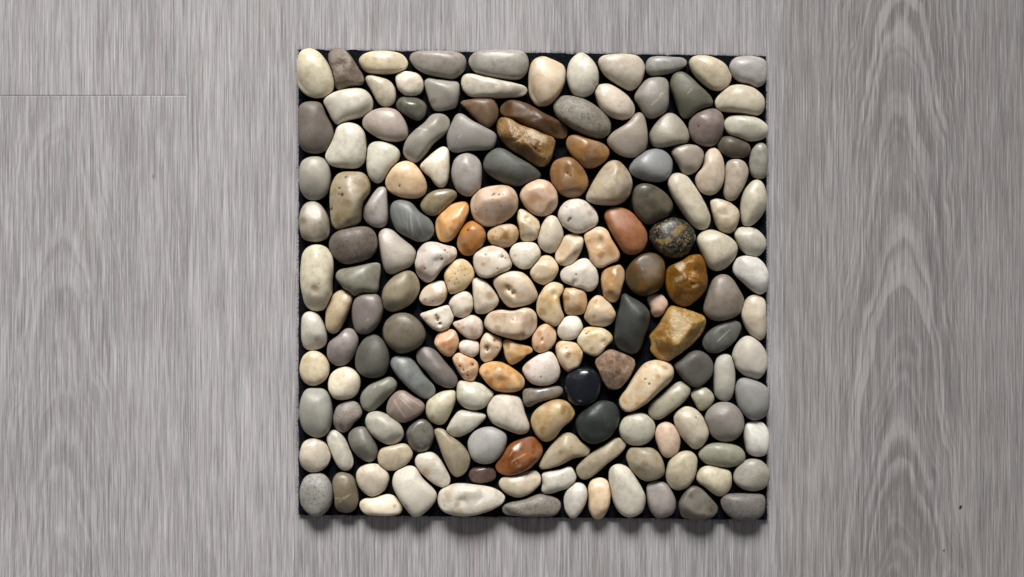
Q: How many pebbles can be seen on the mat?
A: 182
